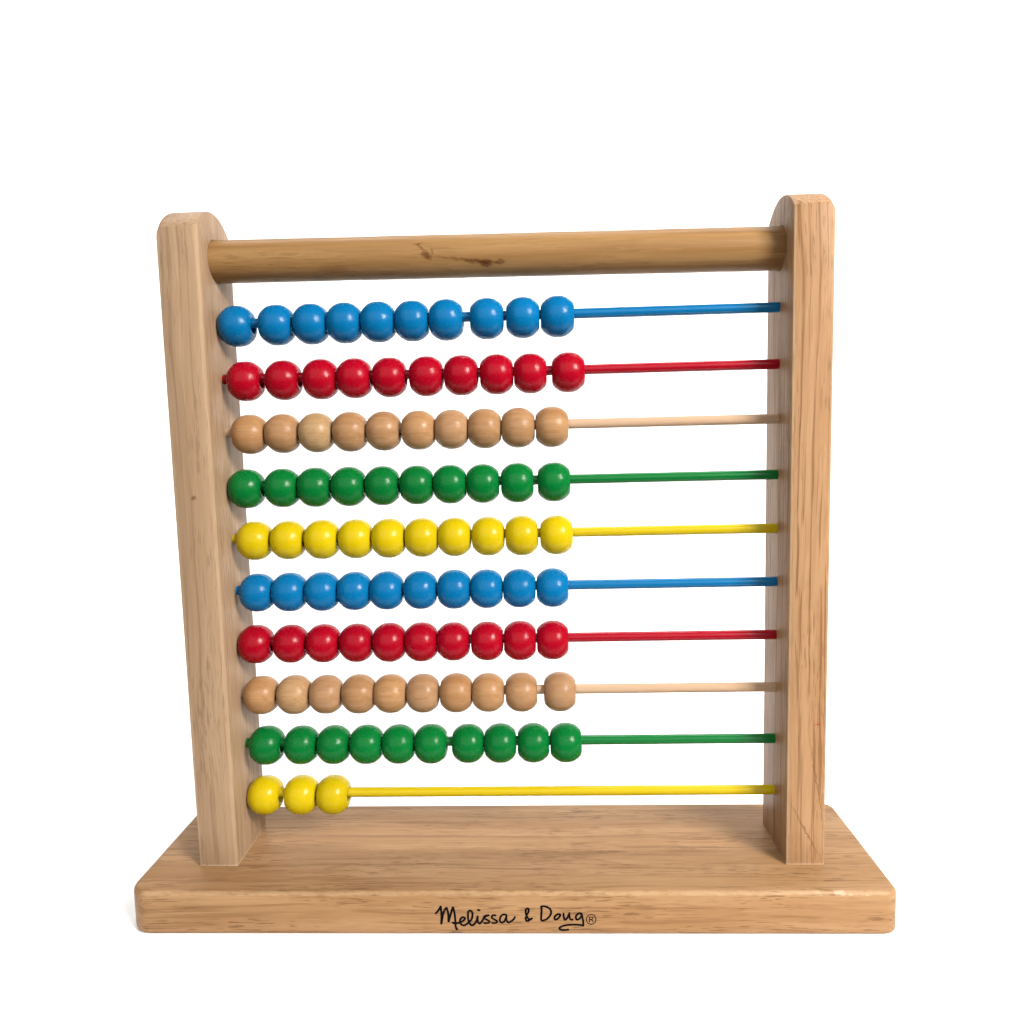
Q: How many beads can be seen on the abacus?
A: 93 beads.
